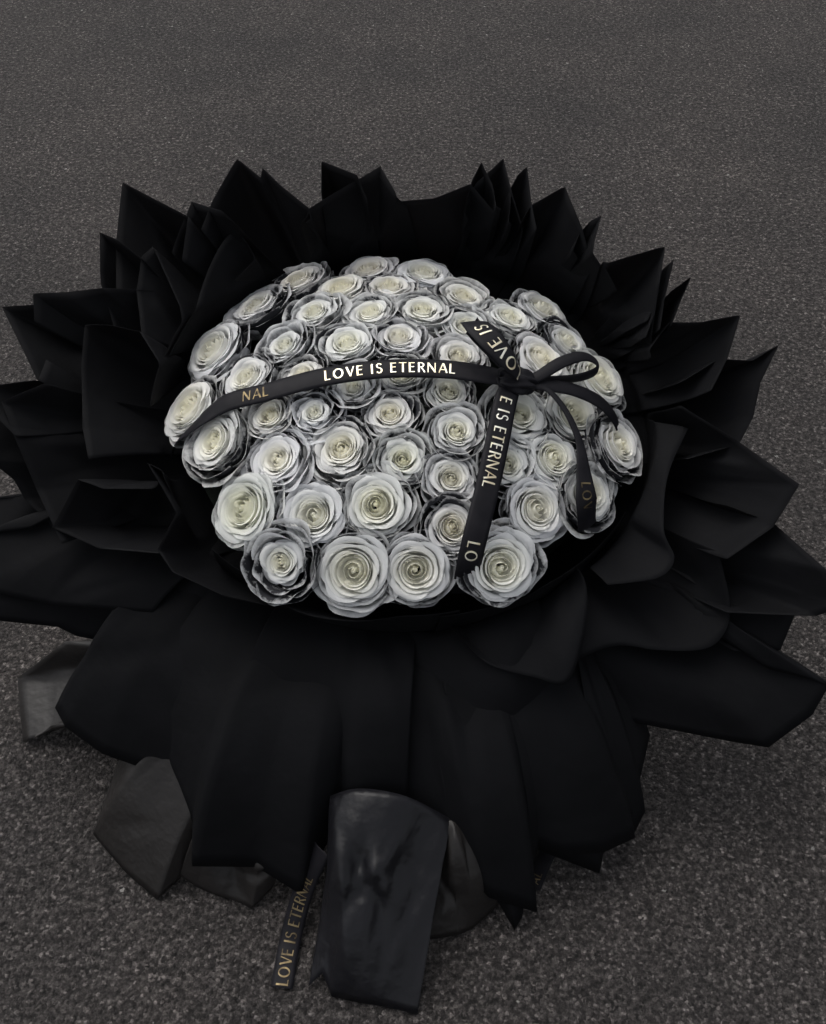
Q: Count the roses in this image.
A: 51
